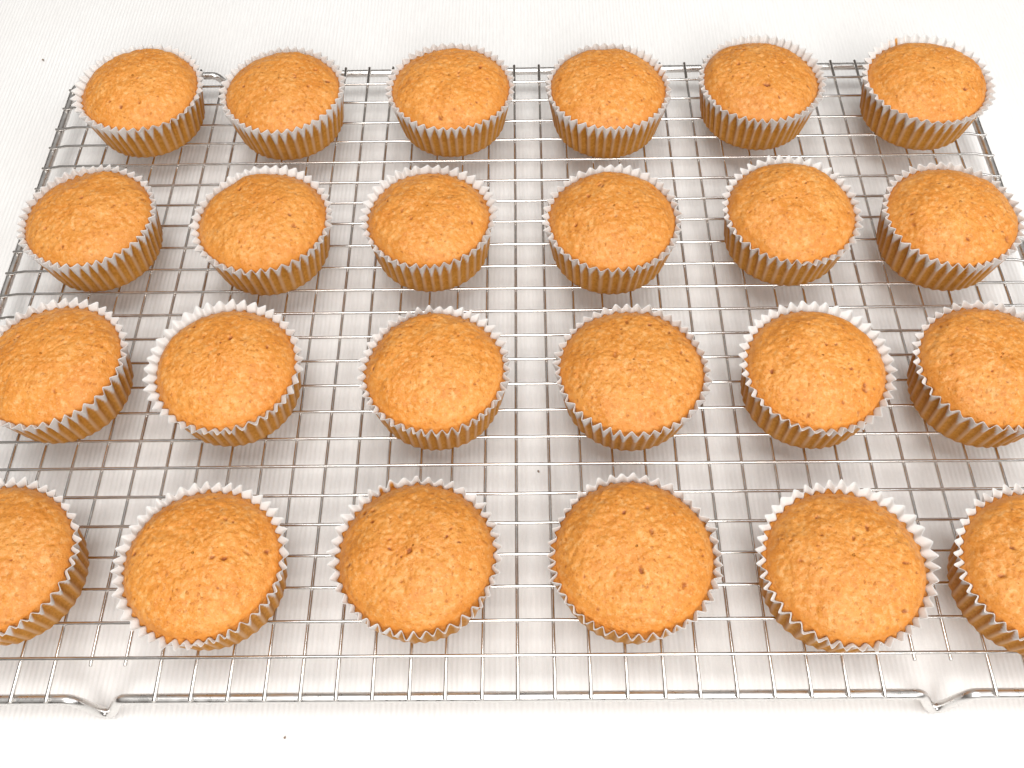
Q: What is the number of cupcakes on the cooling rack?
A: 24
